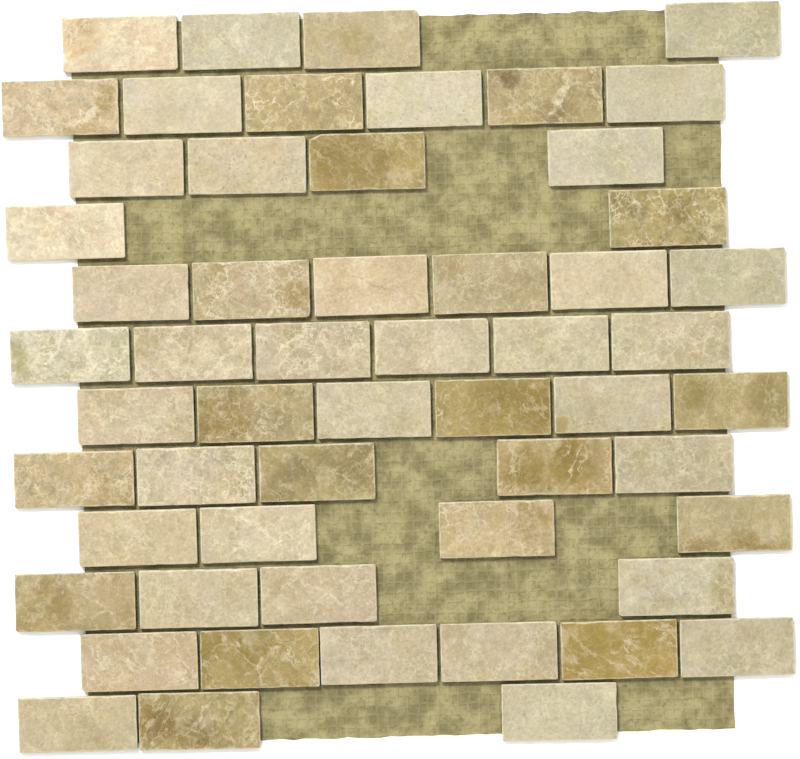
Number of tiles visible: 56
